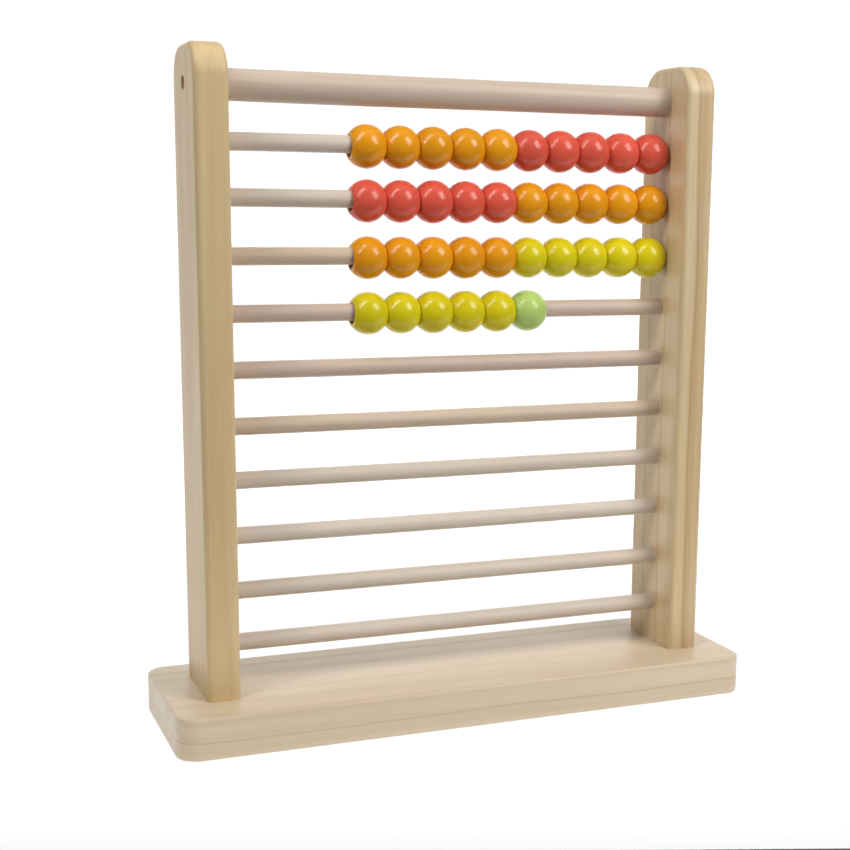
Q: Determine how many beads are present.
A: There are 36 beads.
